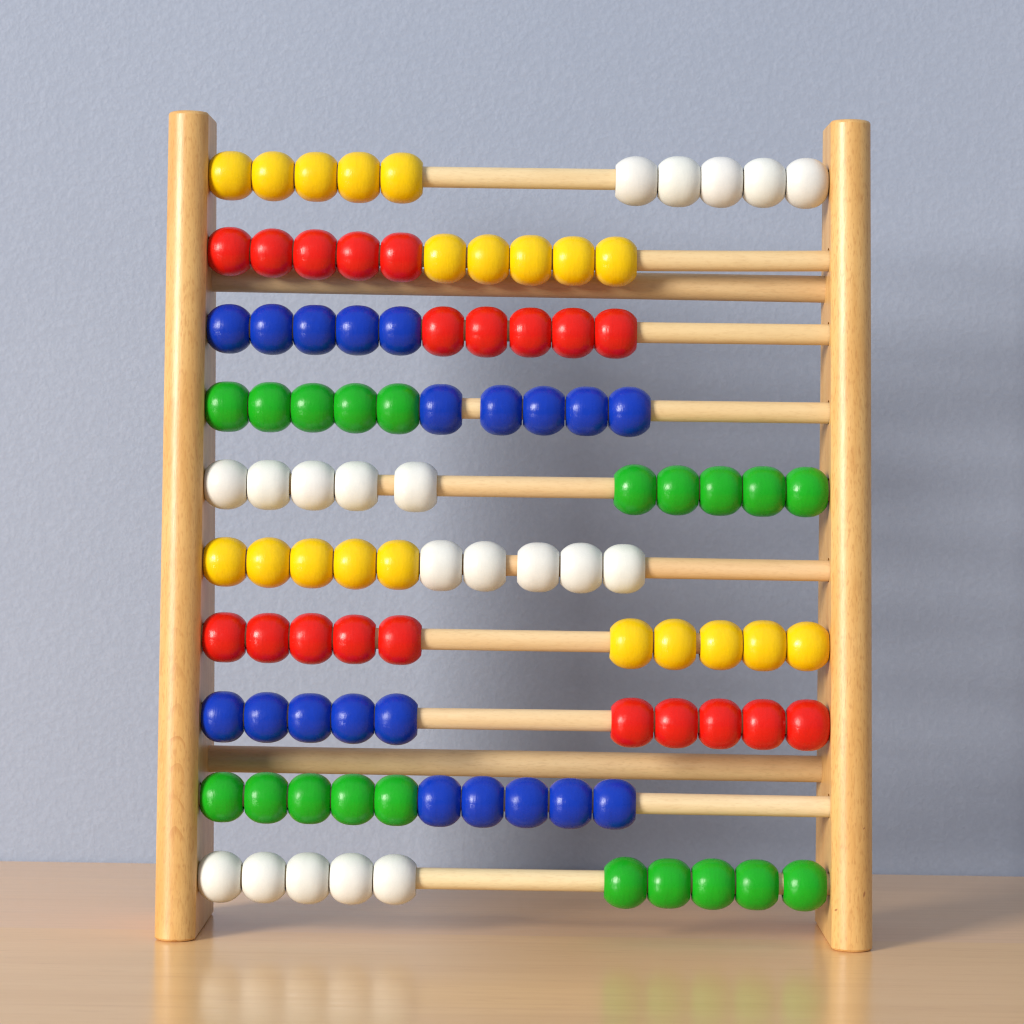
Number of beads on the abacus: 100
